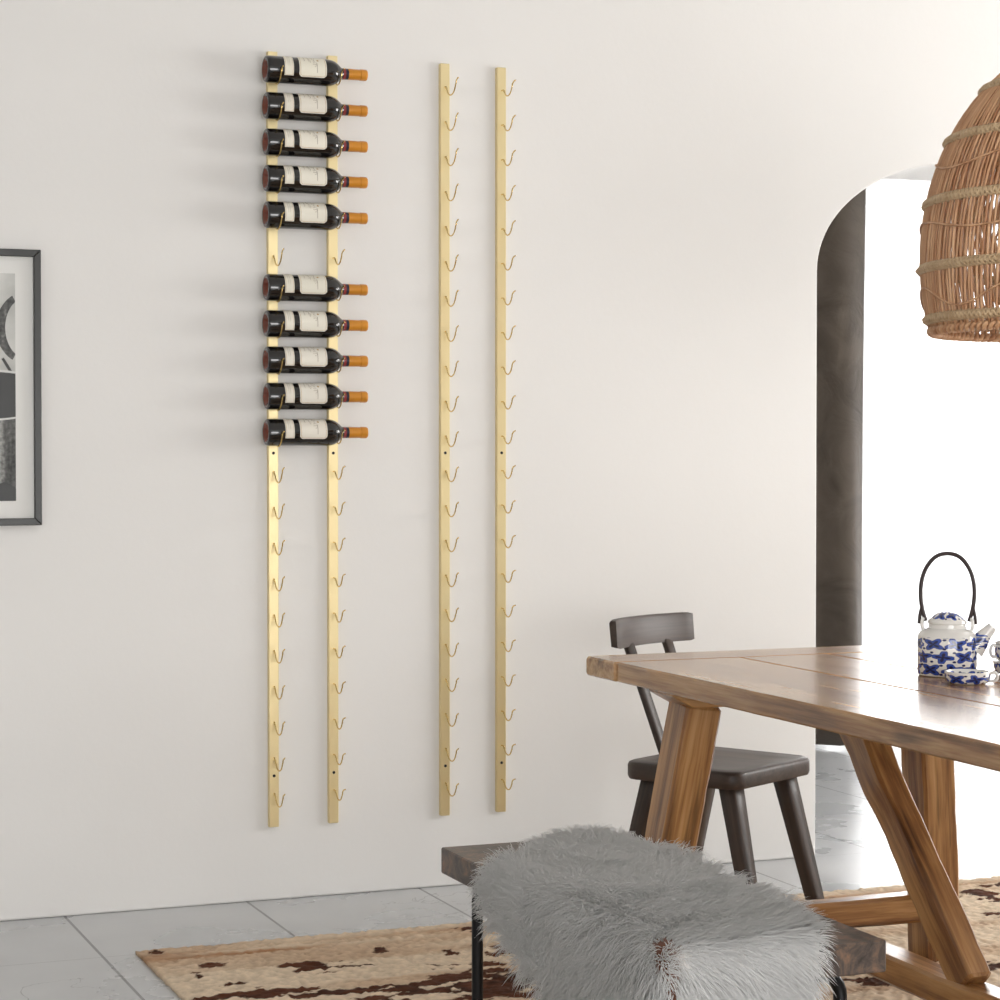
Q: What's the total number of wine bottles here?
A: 10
